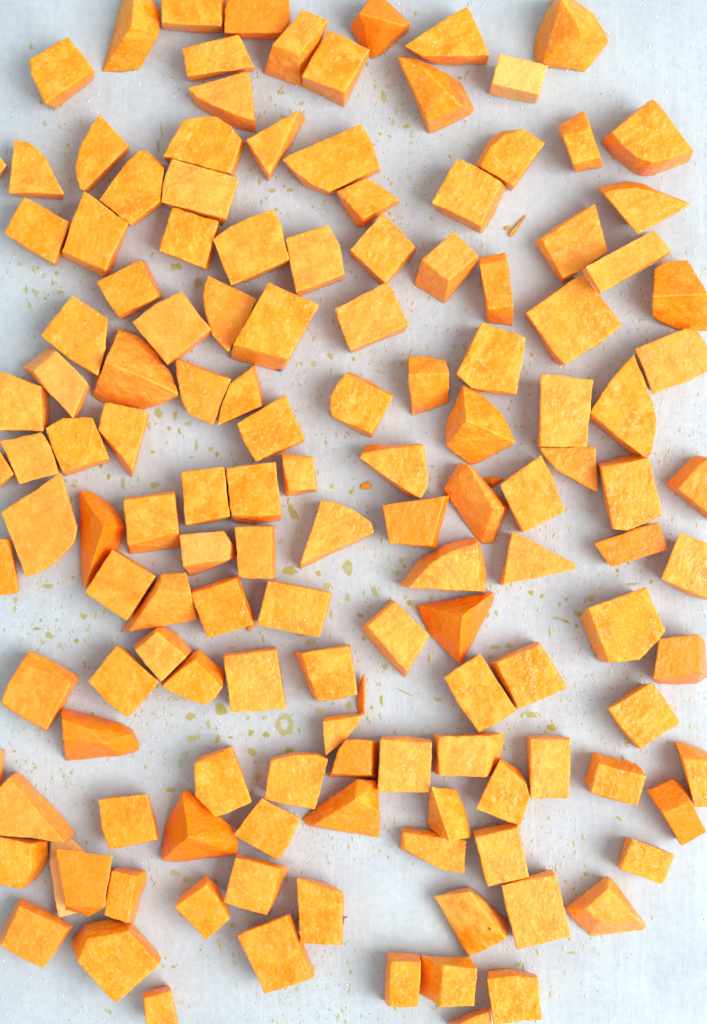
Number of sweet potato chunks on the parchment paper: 140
